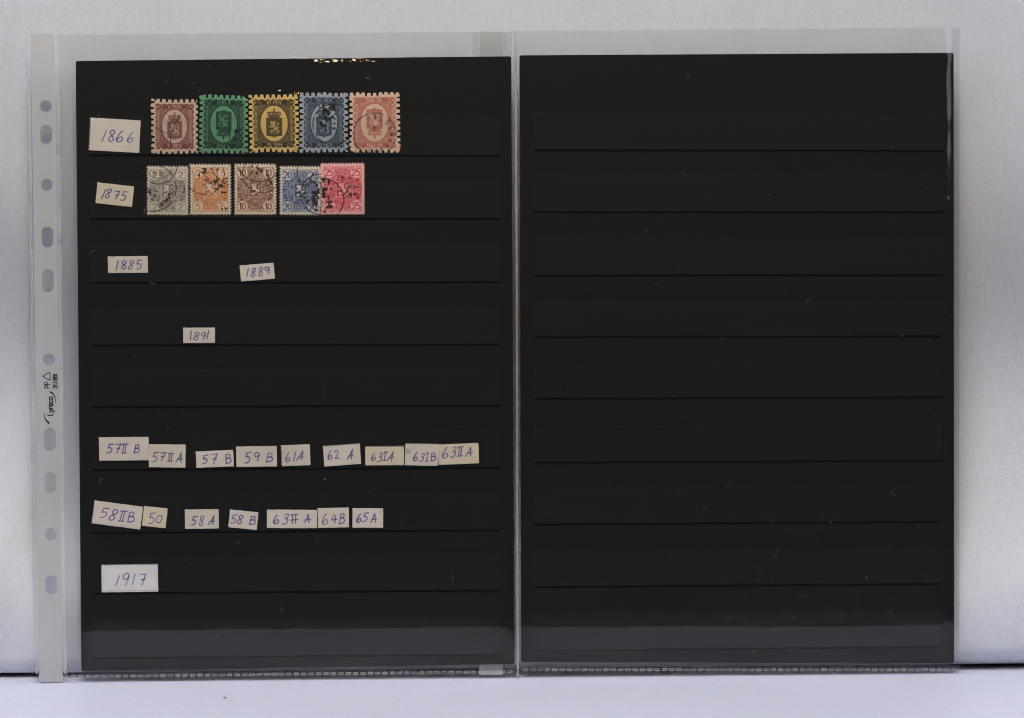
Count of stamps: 10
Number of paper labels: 22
